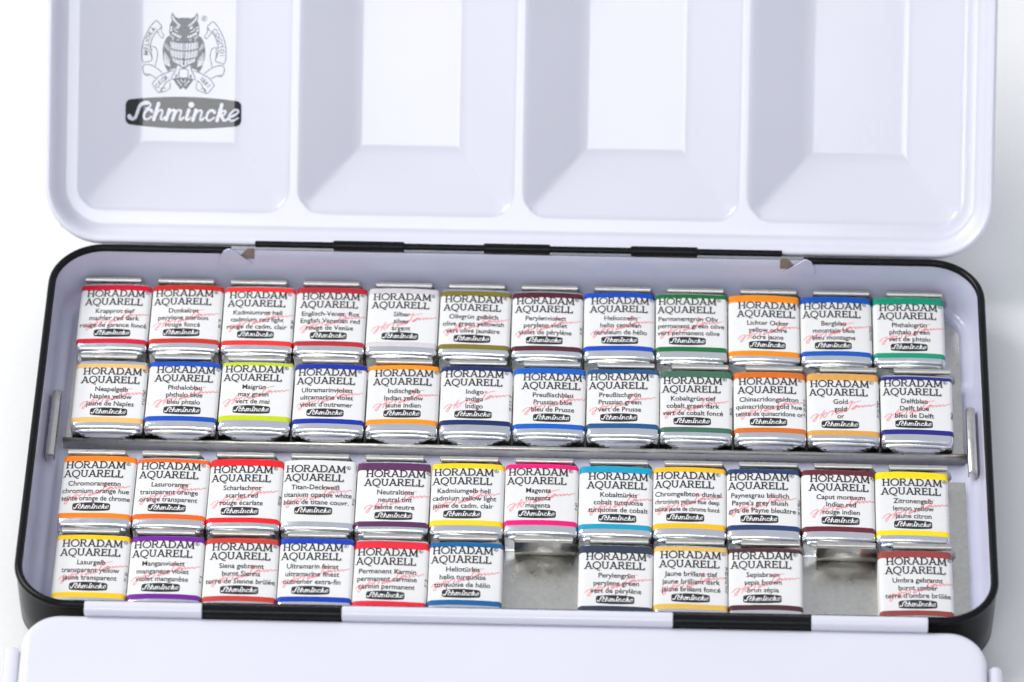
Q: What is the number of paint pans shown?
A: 46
